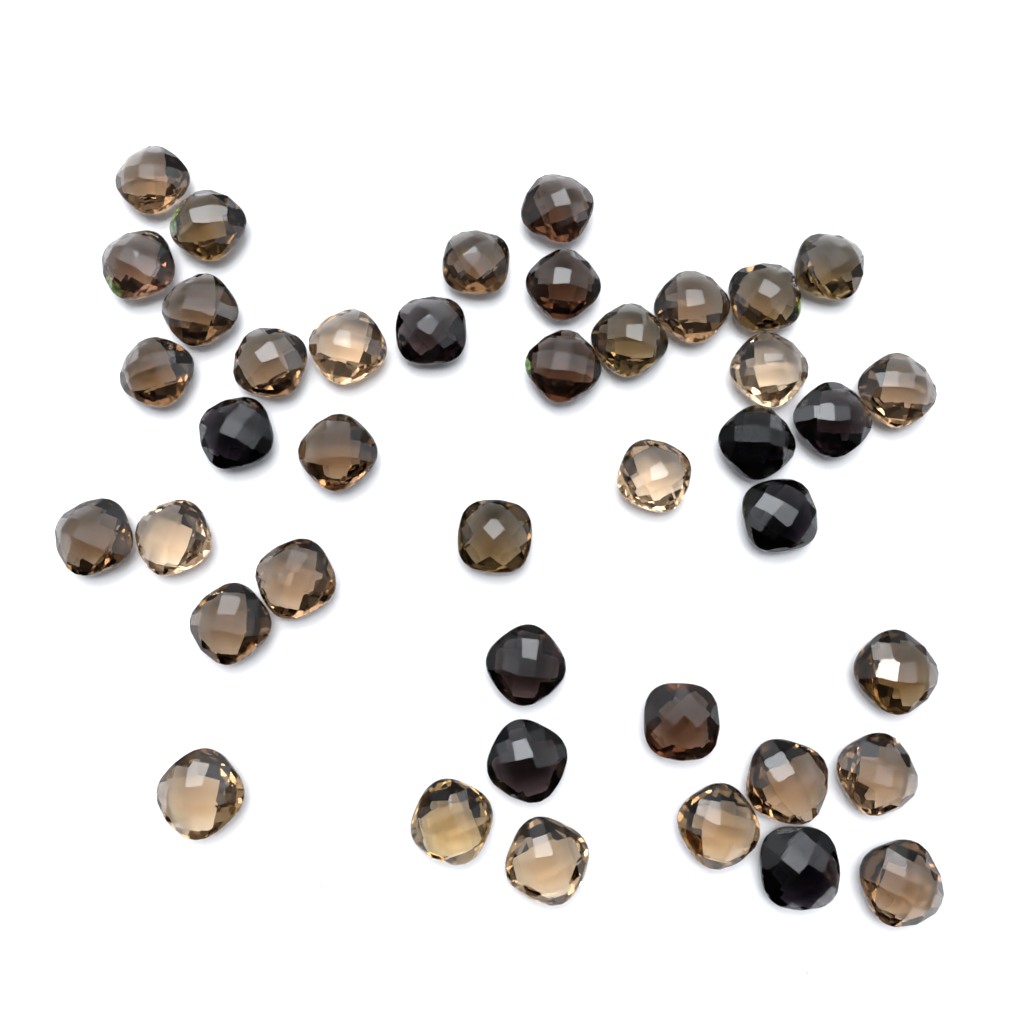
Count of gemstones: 41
